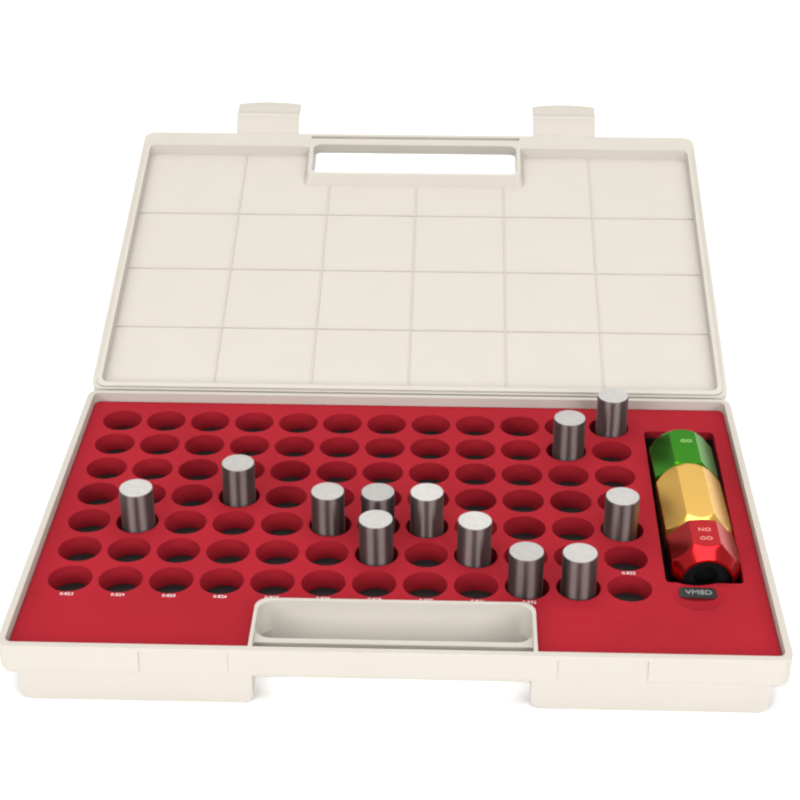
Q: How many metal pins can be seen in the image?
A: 12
